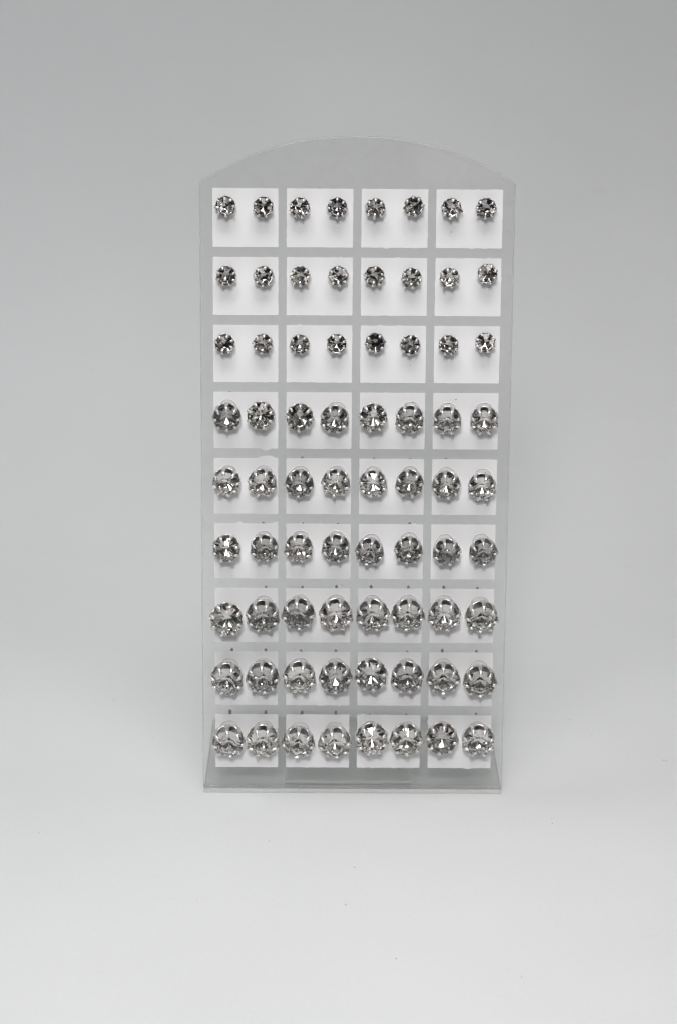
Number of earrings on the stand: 72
